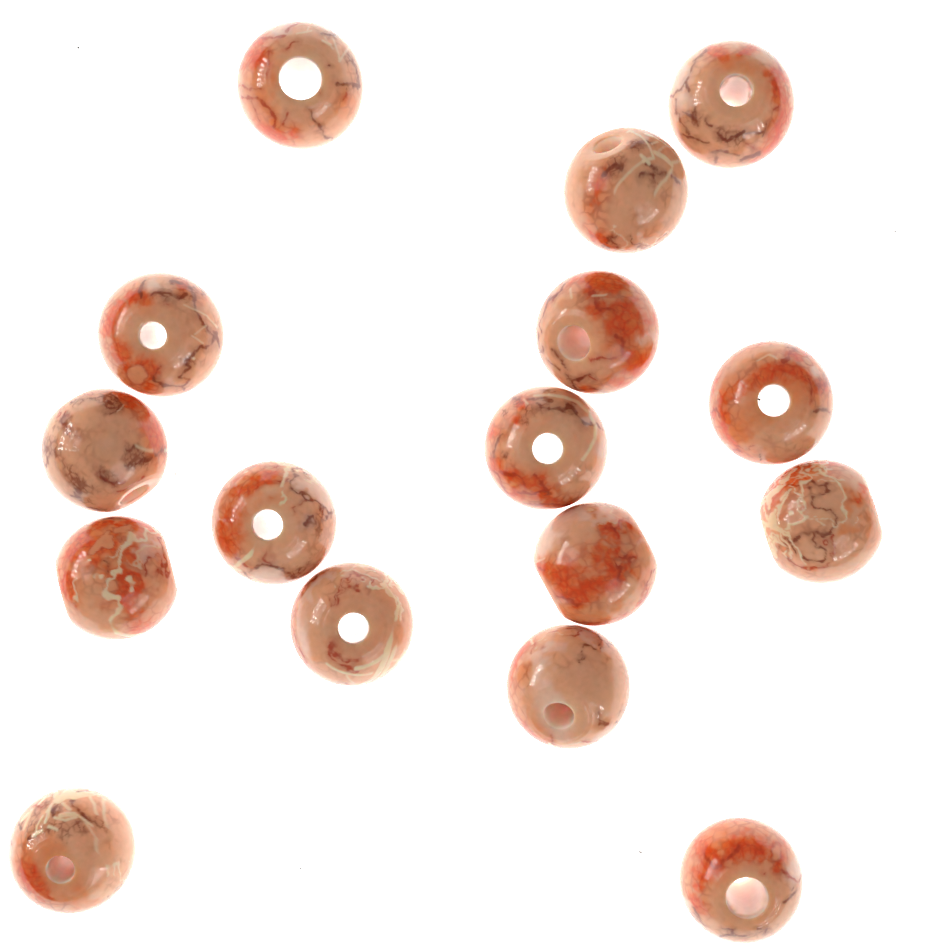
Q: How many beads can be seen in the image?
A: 16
